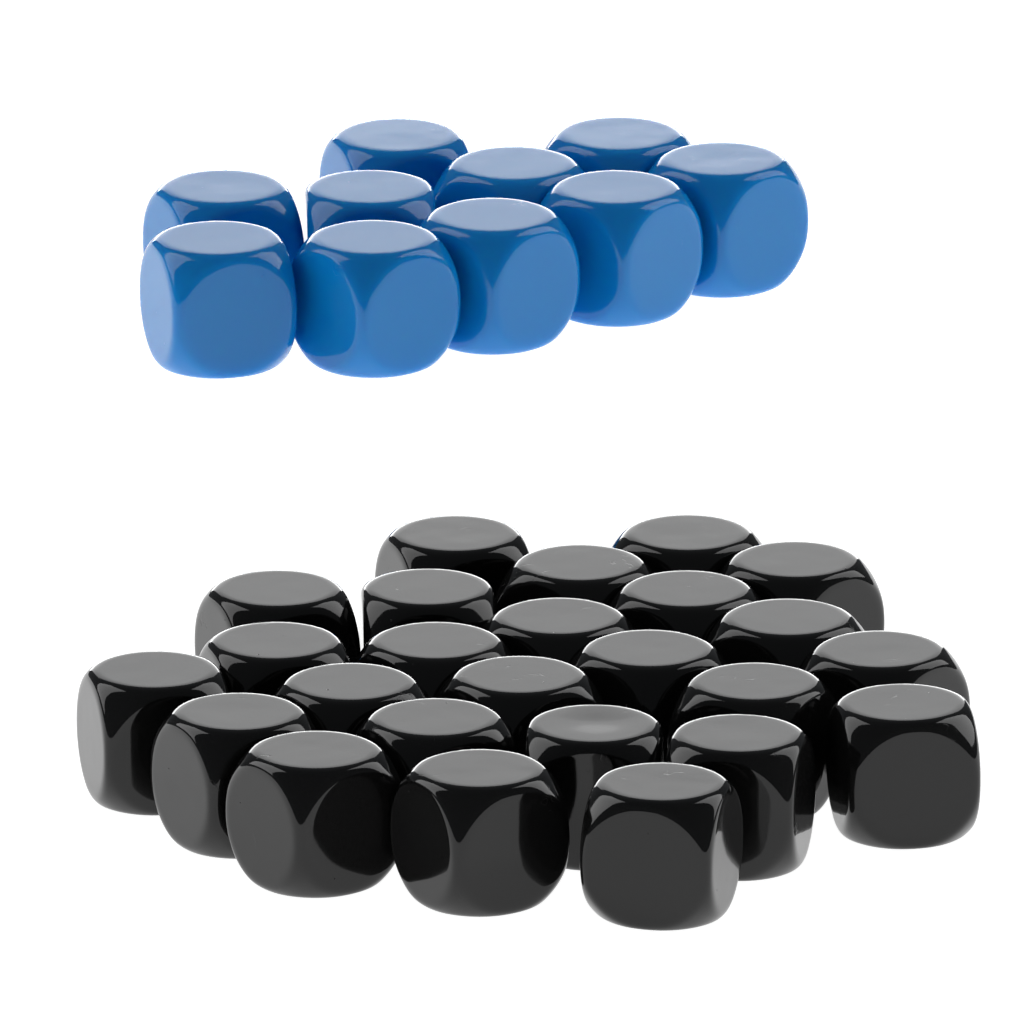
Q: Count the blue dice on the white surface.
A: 10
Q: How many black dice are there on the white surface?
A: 25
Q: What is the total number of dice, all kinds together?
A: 35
